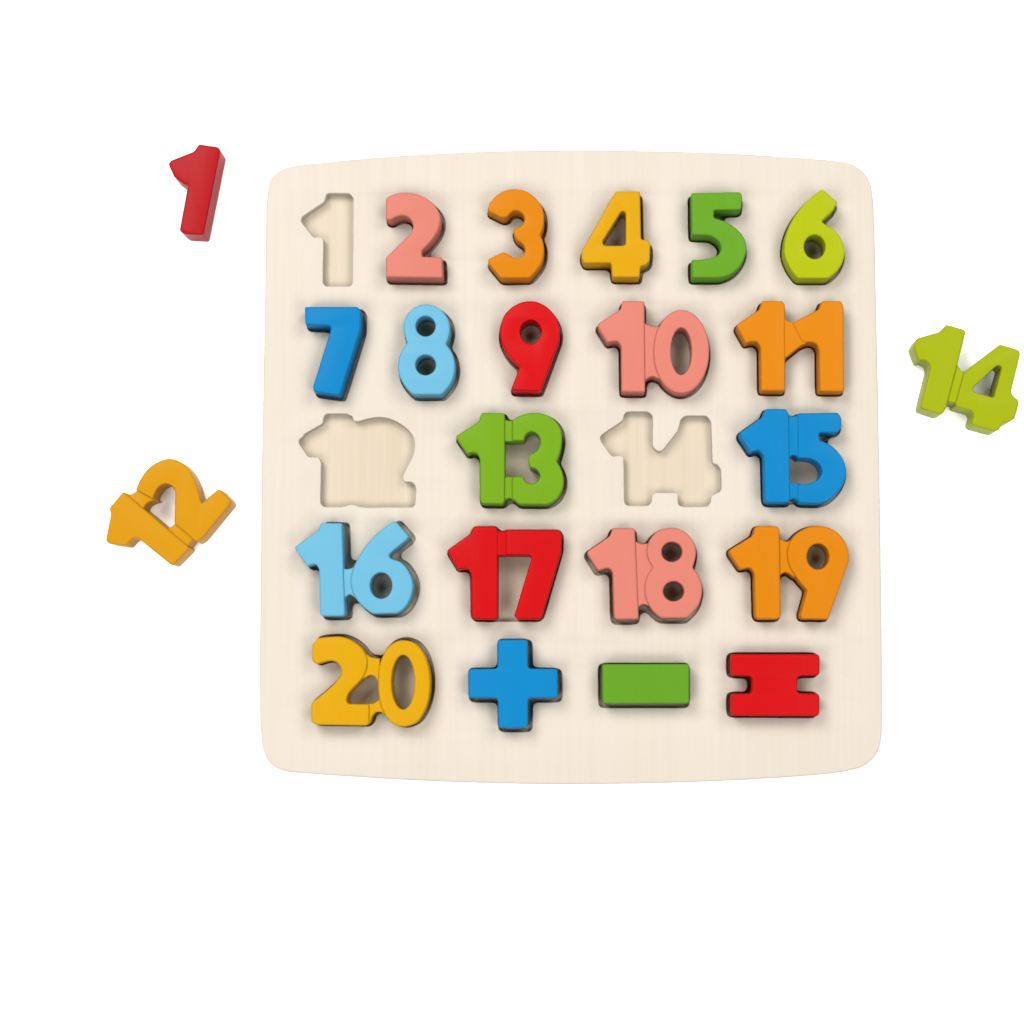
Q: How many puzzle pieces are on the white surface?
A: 23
